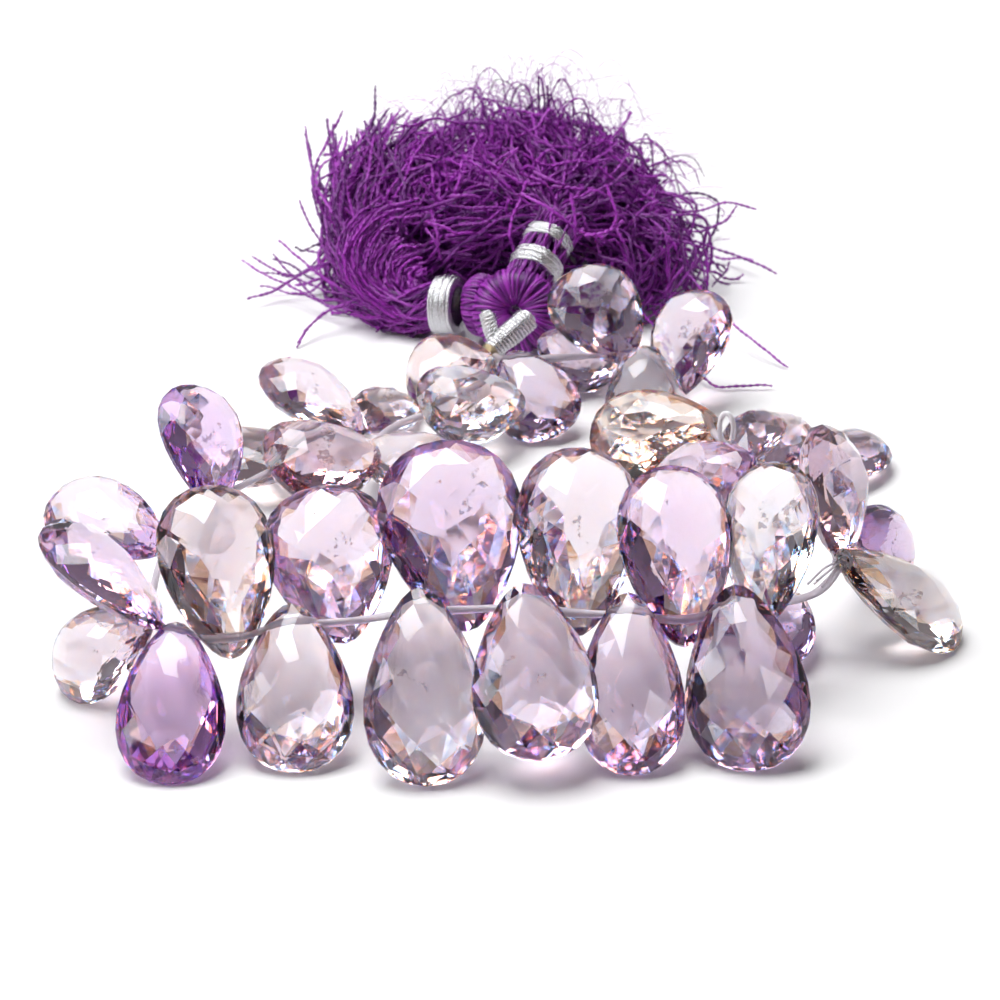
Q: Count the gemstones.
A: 37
